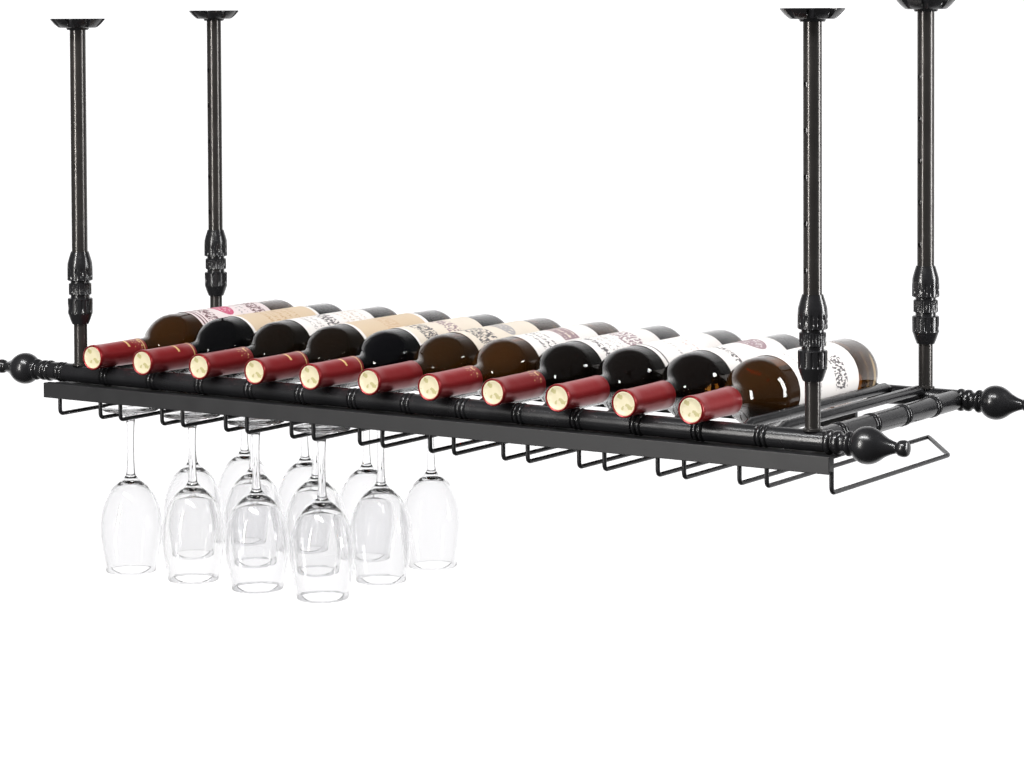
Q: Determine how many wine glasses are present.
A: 12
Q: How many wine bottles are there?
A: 11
